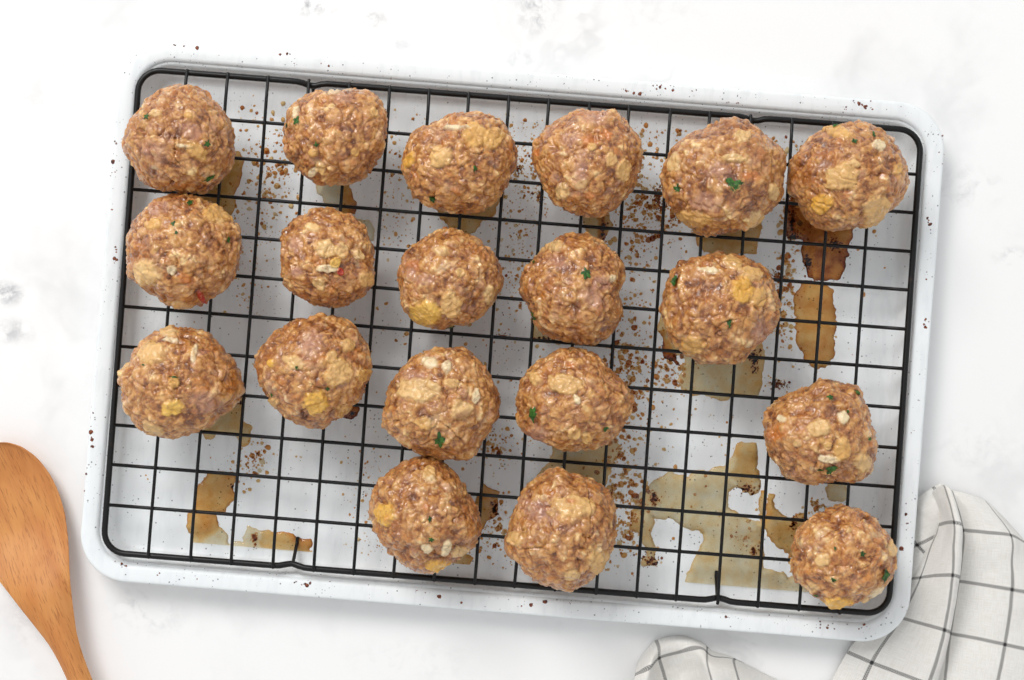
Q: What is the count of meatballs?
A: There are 19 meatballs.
